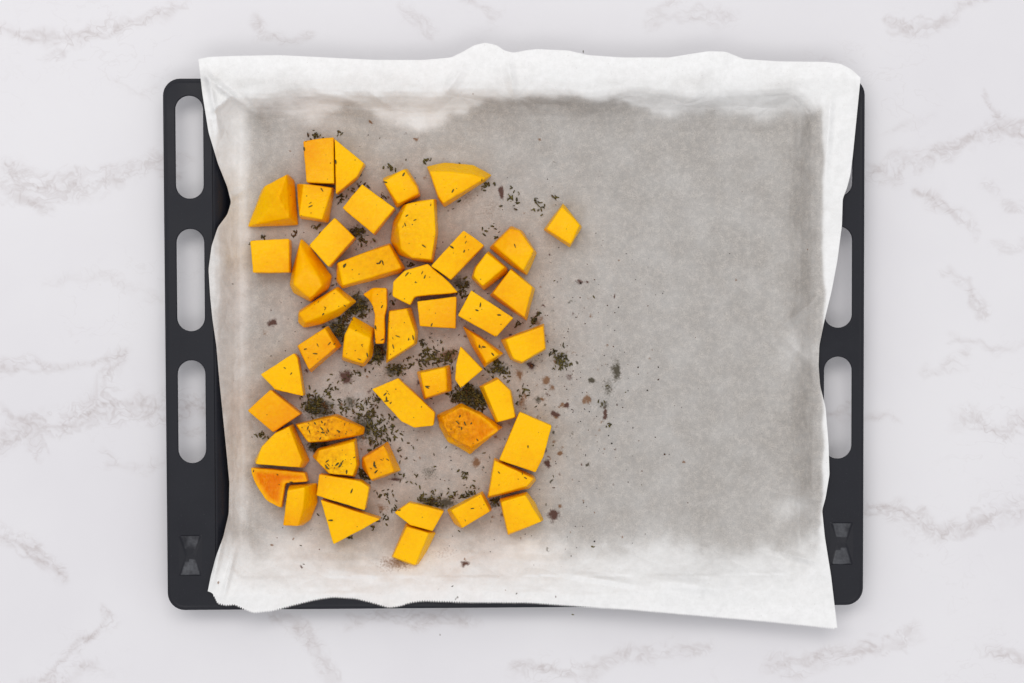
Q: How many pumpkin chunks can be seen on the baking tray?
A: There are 48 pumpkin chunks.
